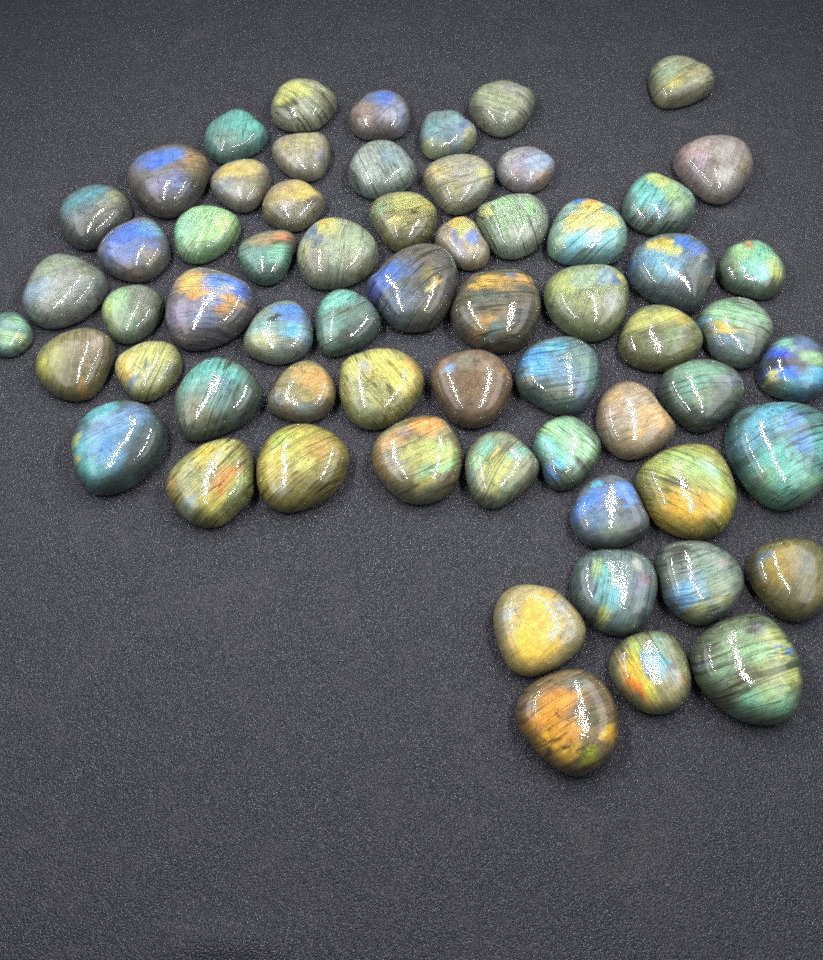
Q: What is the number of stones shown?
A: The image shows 63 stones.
